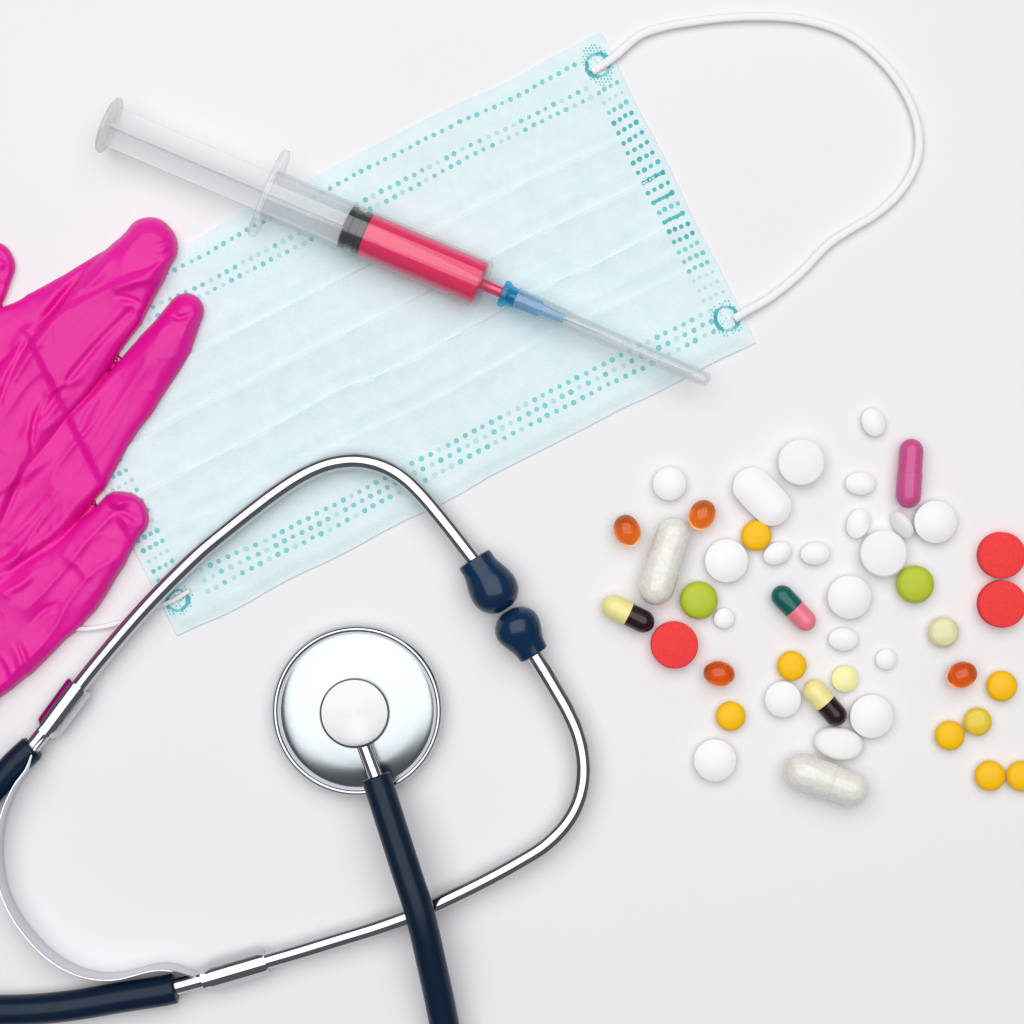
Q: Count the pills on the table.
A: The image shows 45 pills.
